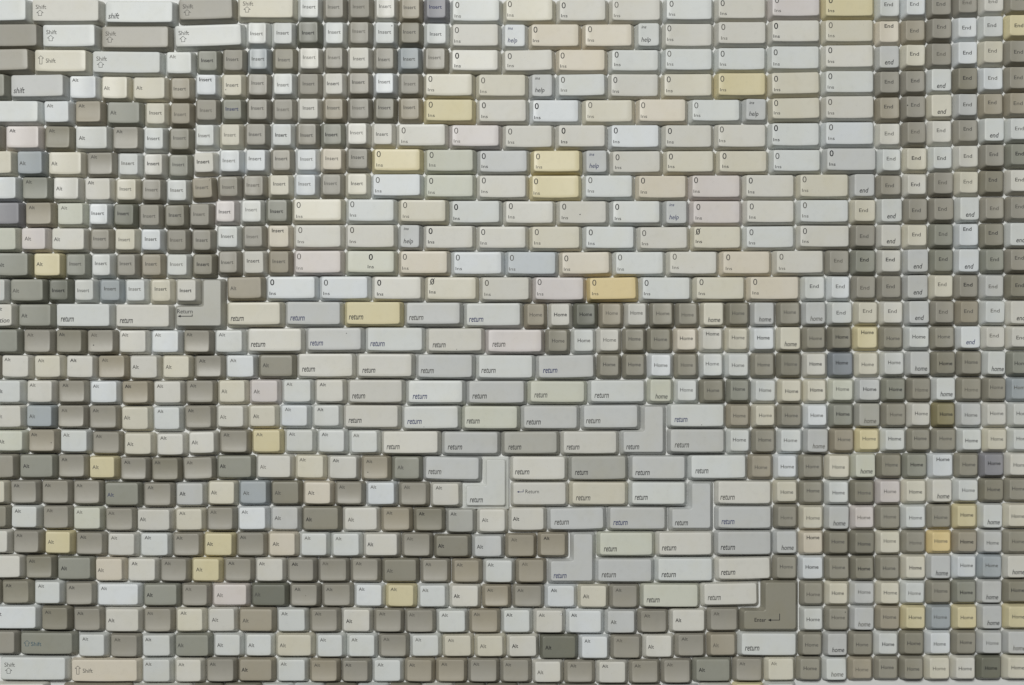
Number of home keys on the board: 171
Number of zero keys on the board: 106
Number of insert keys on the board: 106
